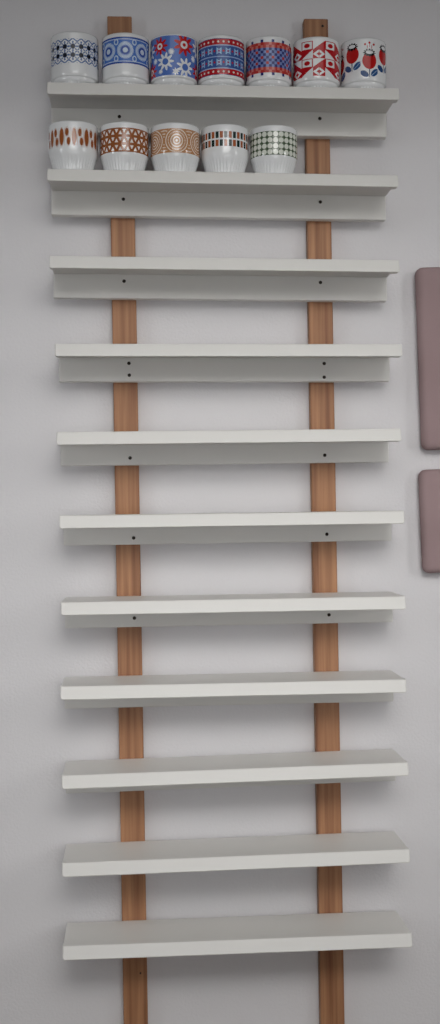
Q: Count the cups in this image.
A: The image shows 12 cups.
